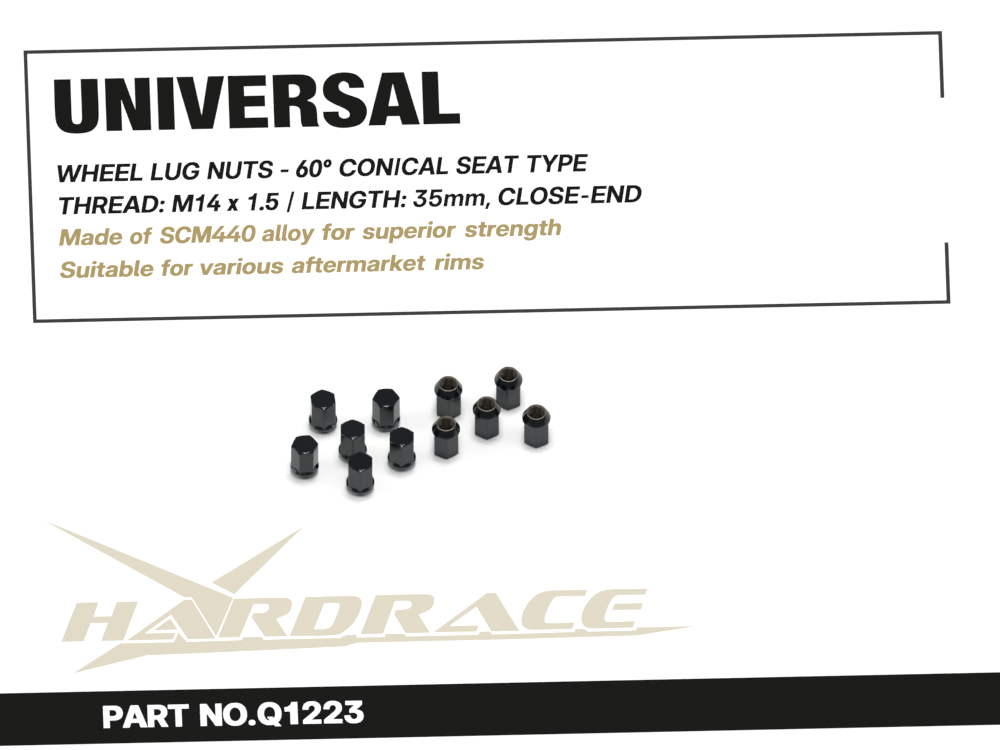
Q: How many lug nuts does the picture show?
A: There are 11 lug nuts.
